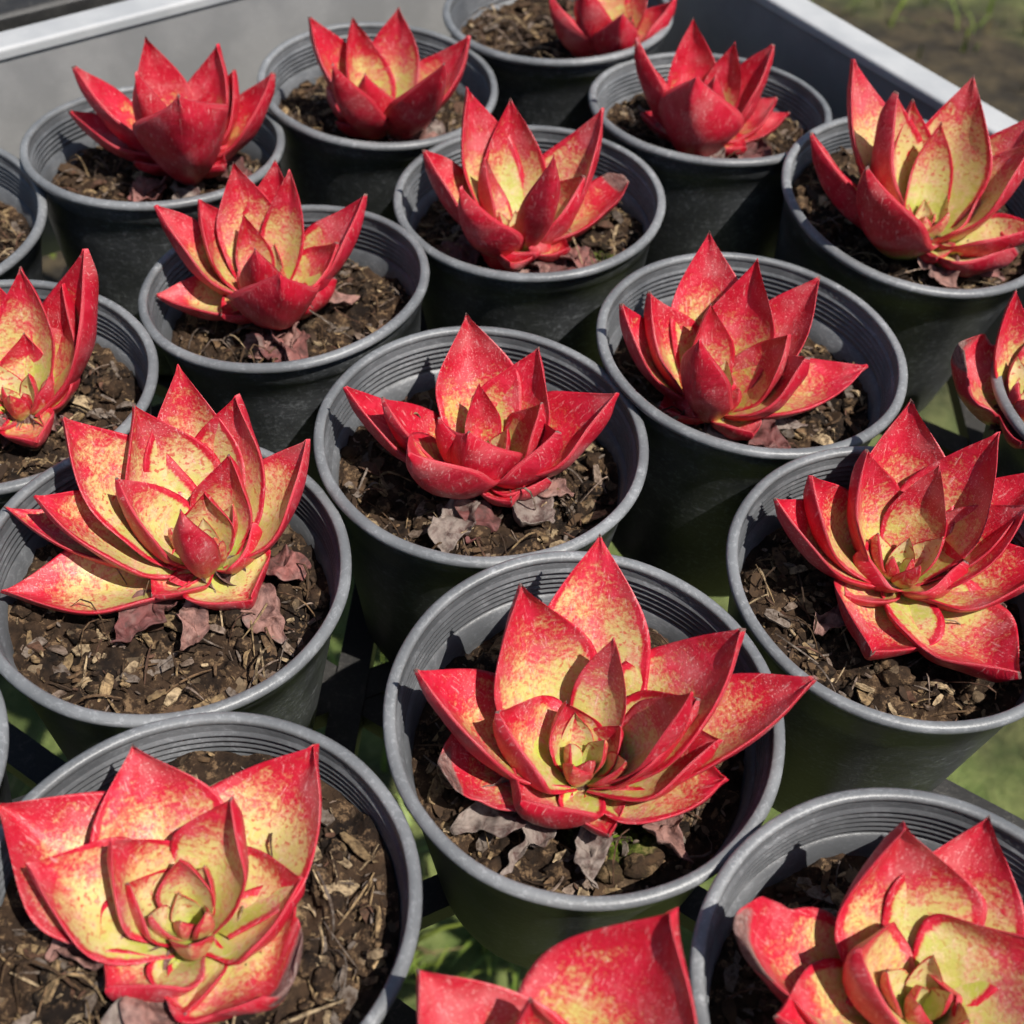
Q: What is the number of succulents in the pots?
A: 17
